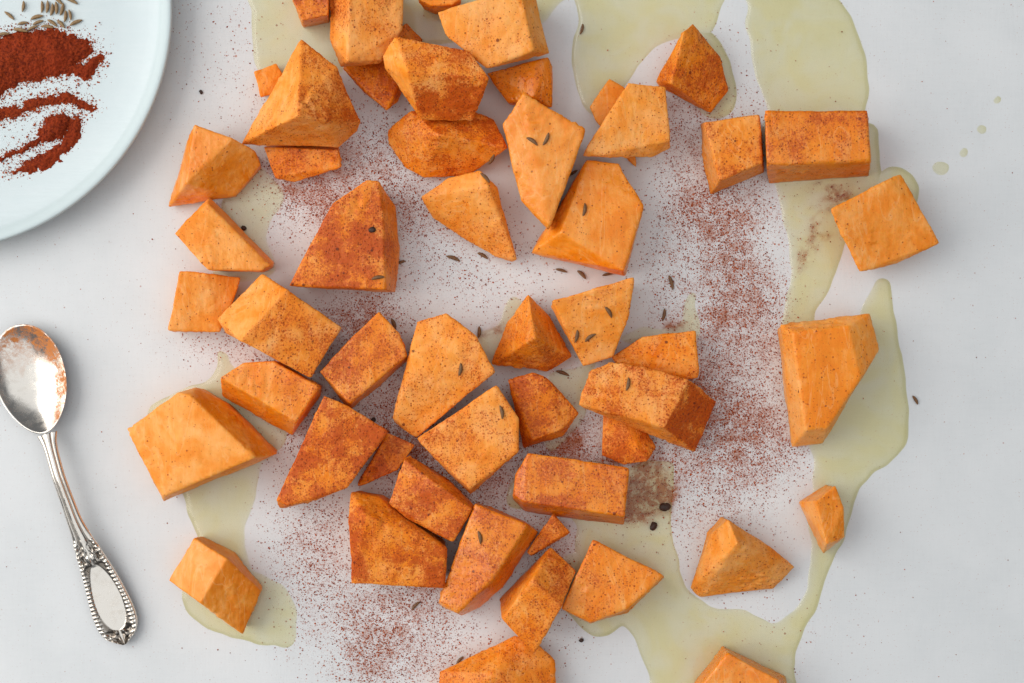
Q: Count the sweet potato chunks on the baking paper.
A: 51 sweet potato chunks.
